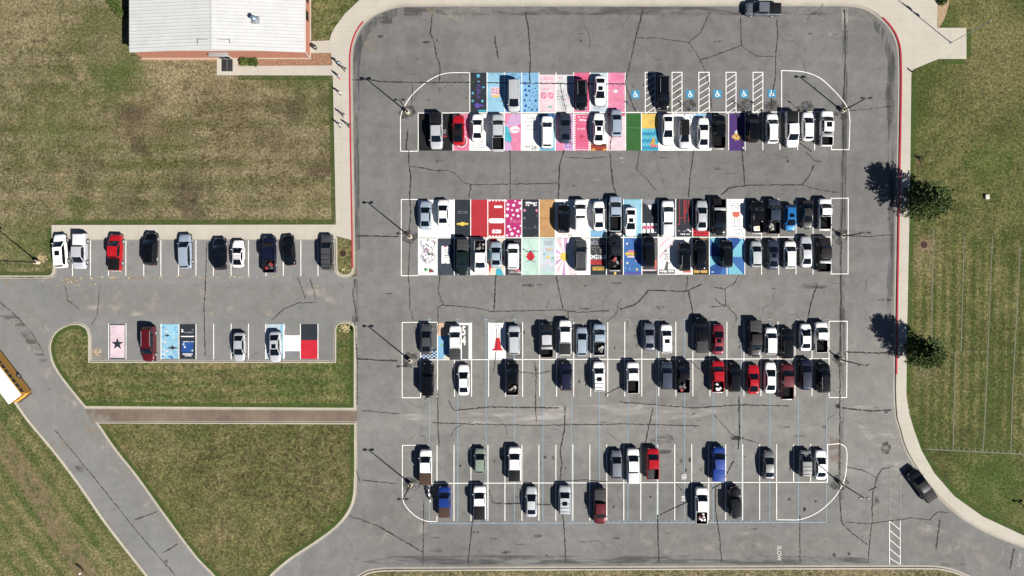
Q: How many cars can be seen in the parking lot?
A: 114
